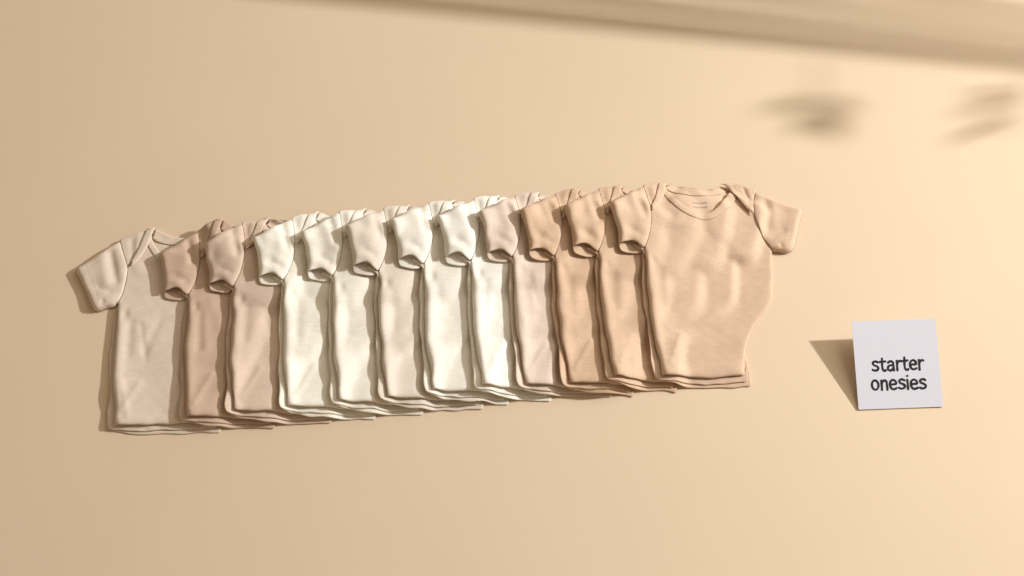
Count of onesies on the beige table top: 12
